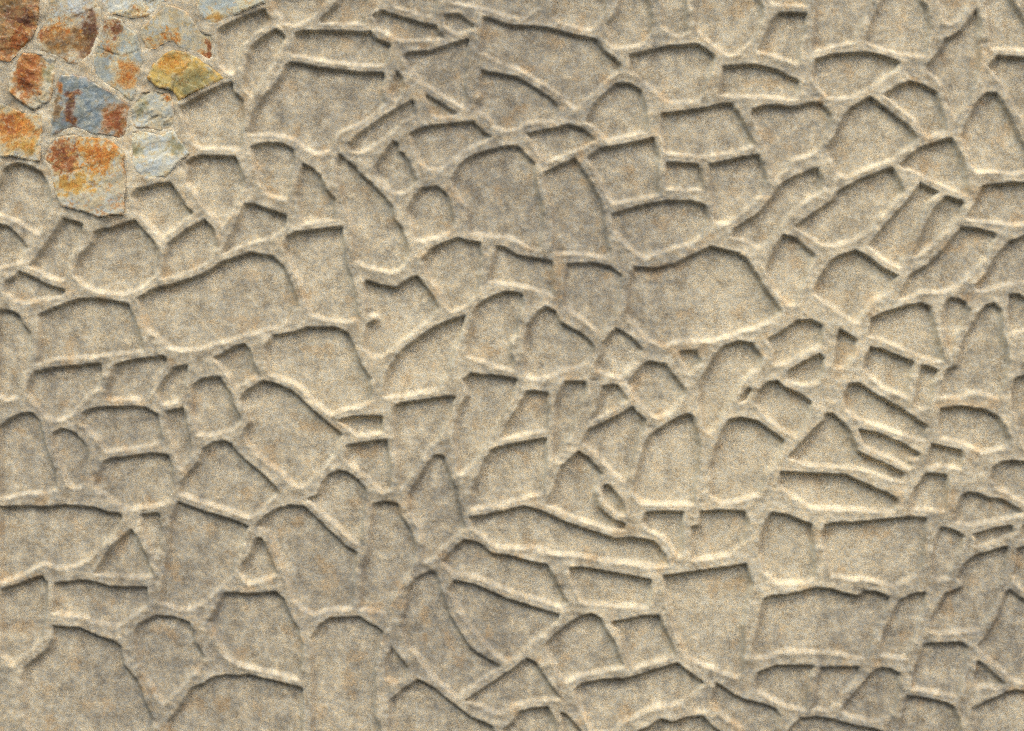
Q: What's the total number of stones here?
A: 13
